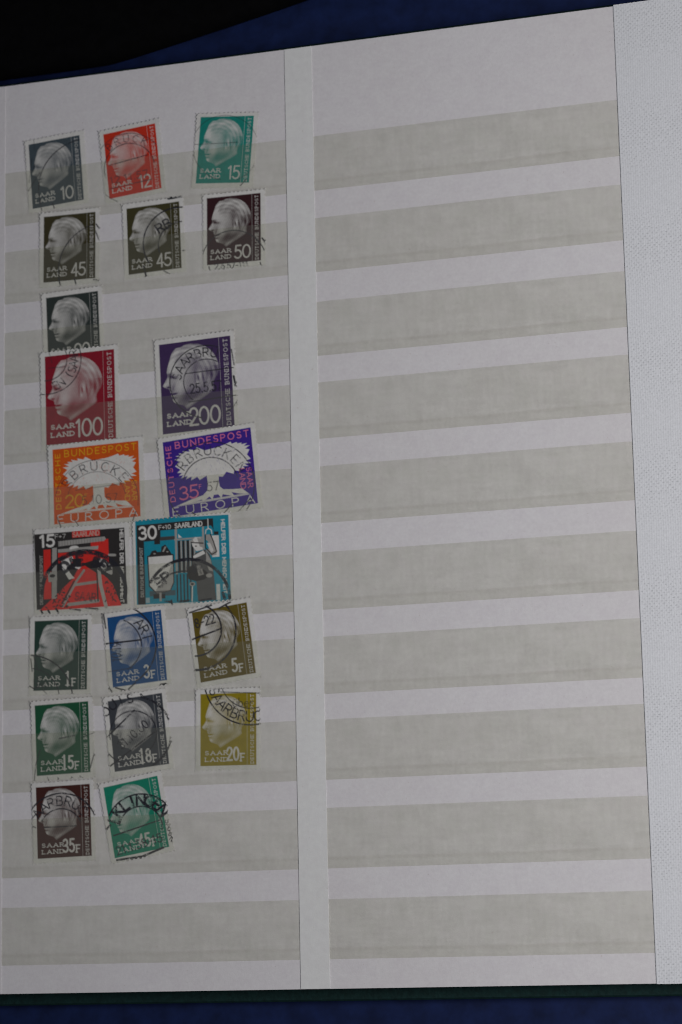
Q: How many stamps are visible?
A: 21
